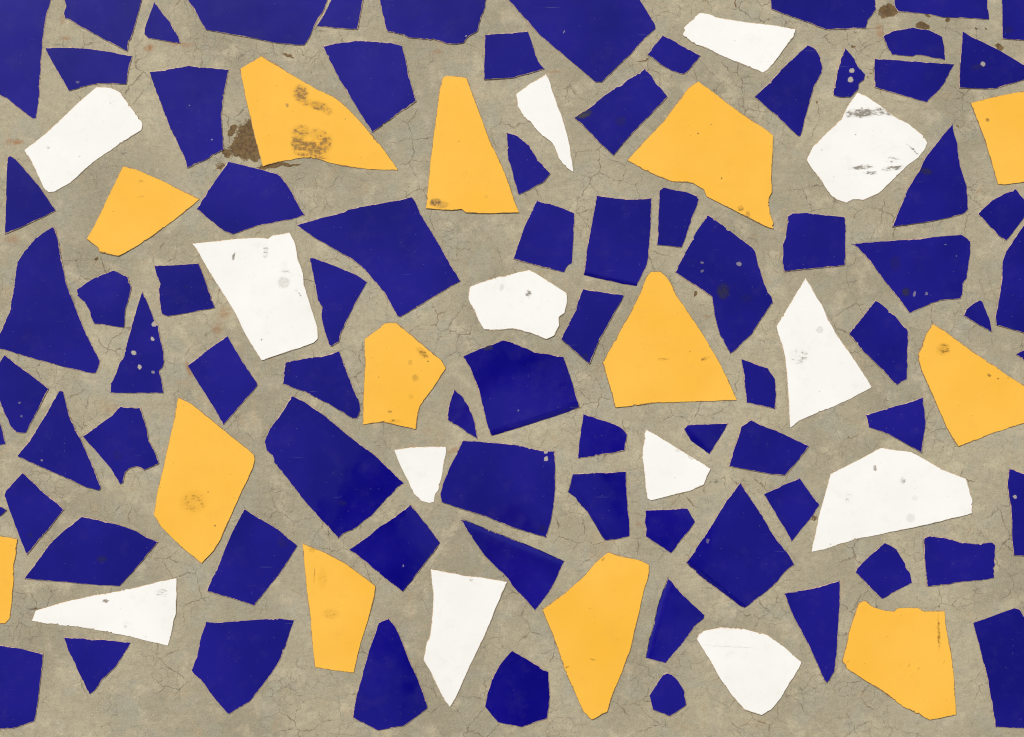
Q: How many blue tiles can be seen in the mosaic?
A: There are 80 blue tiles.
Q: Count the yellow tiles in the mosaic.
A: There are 13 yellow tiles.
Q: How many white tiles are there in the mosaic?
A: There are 13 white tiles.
